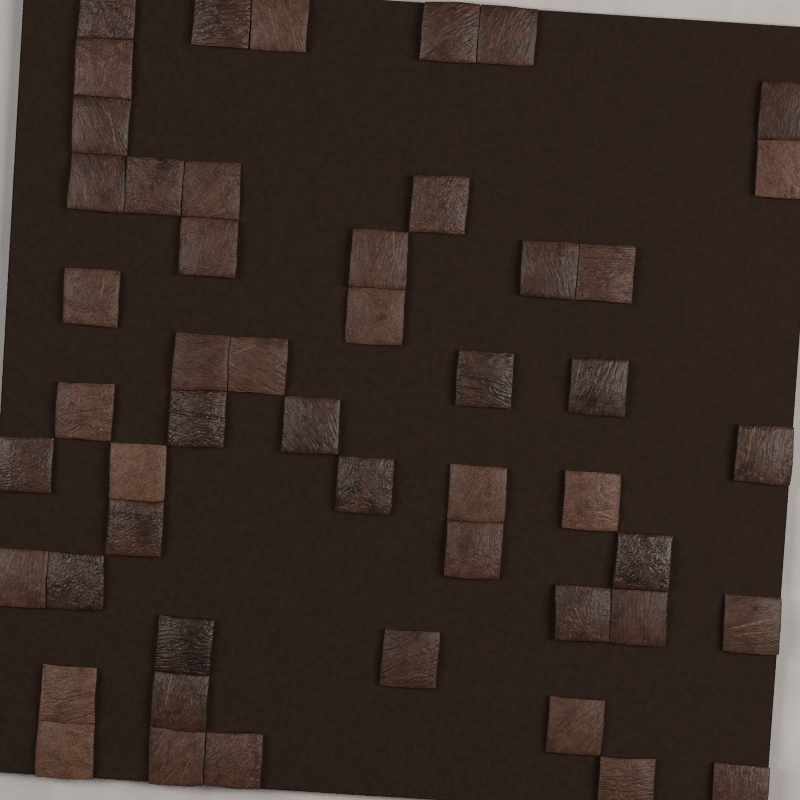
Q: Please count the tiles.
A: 50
